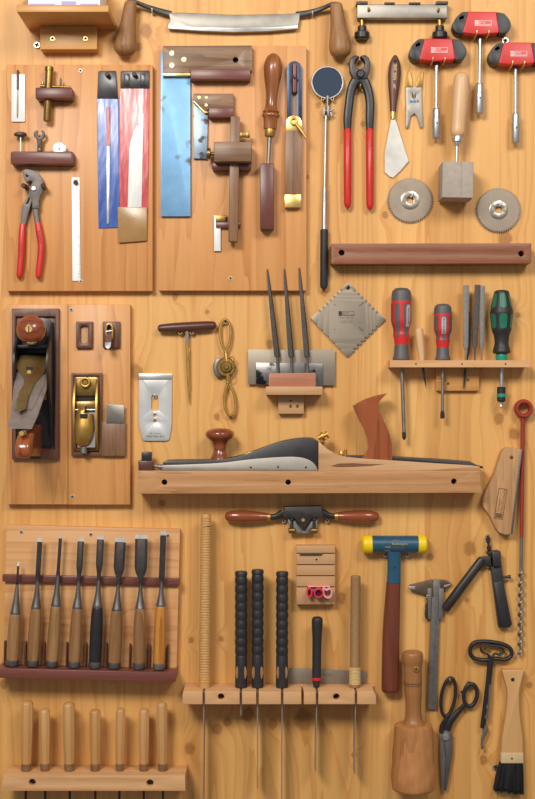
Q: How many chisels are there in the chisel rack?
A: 8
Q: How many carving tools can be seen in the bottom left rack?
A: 7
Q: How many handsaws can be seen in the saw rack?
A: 6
